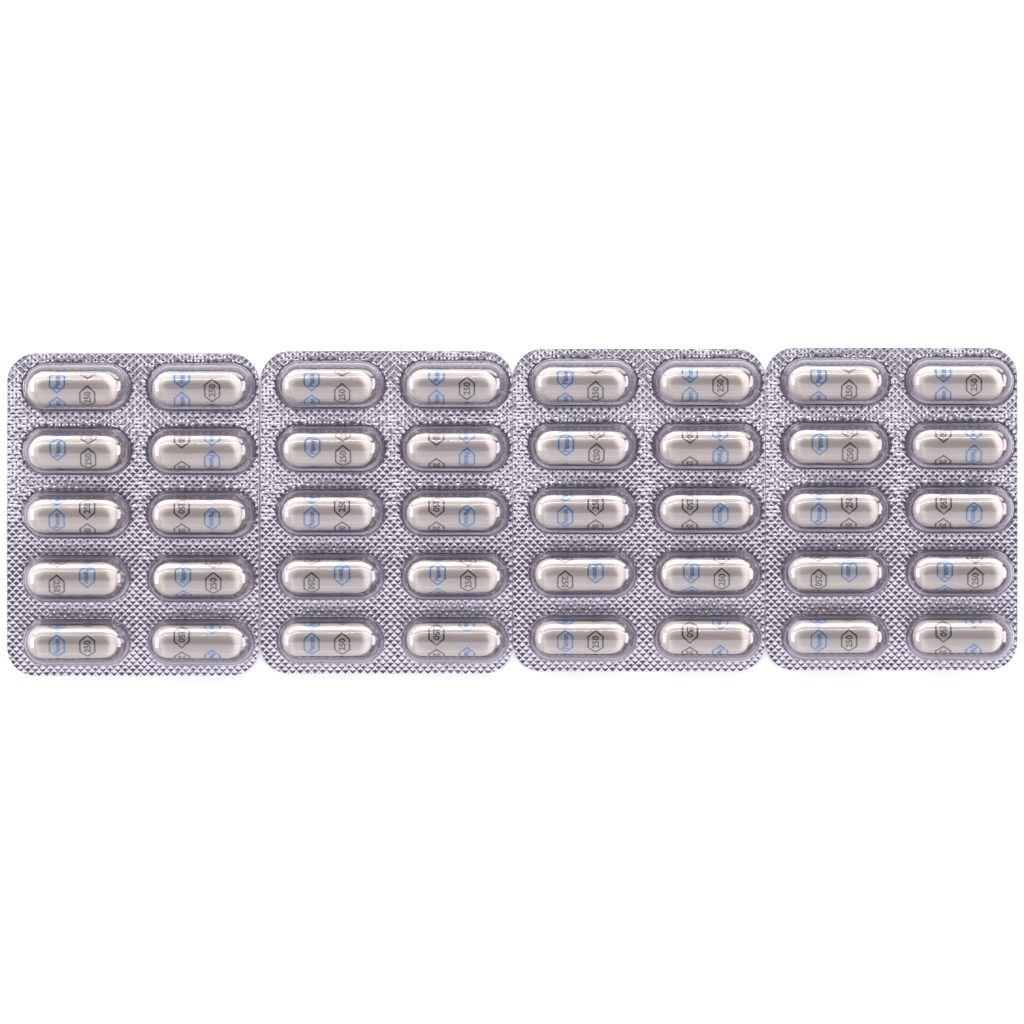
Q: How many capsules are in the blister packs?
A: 40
